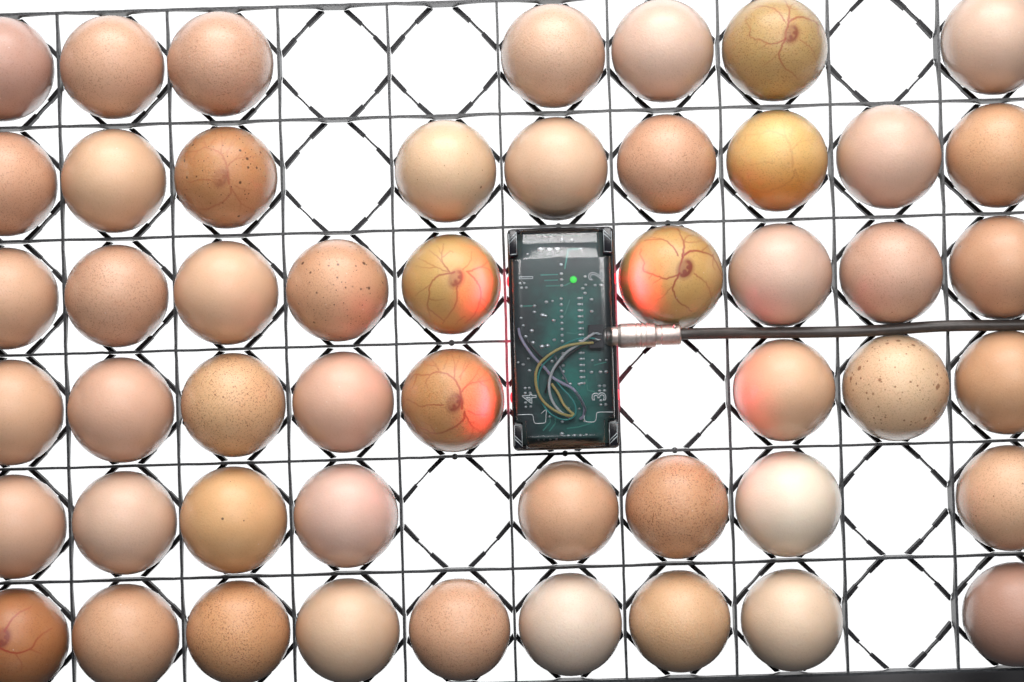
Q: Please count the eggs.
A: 50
